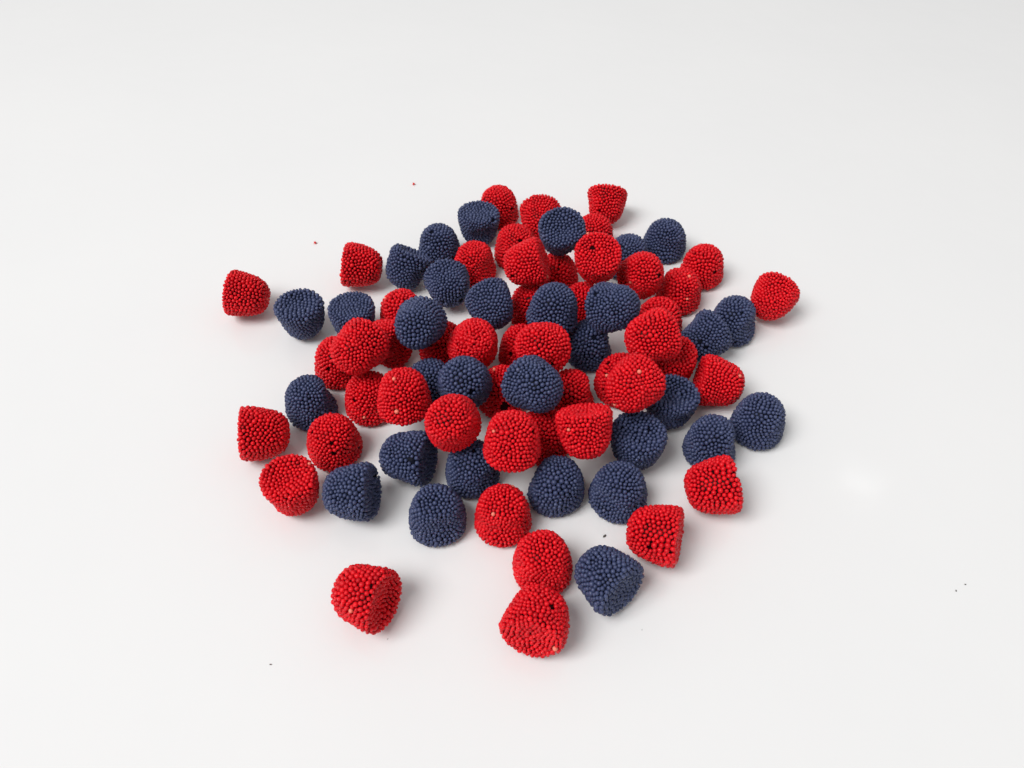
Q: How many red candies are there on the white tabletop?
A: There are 49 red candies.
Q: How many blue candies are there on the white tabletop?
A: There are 31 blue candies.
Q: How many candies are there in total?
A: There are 80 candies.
